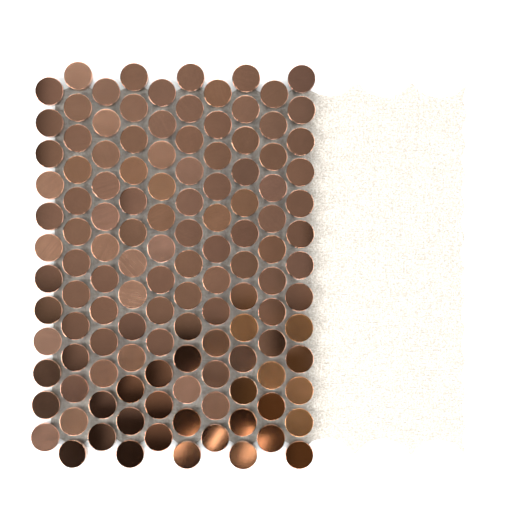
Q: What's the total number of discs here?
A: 125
